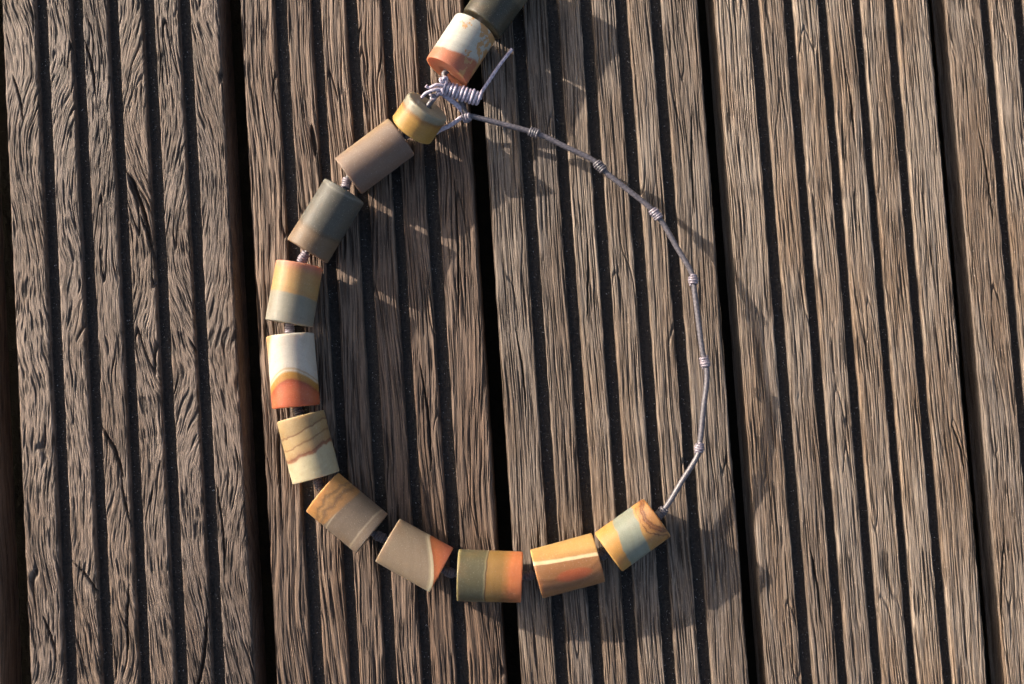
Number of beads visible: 13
